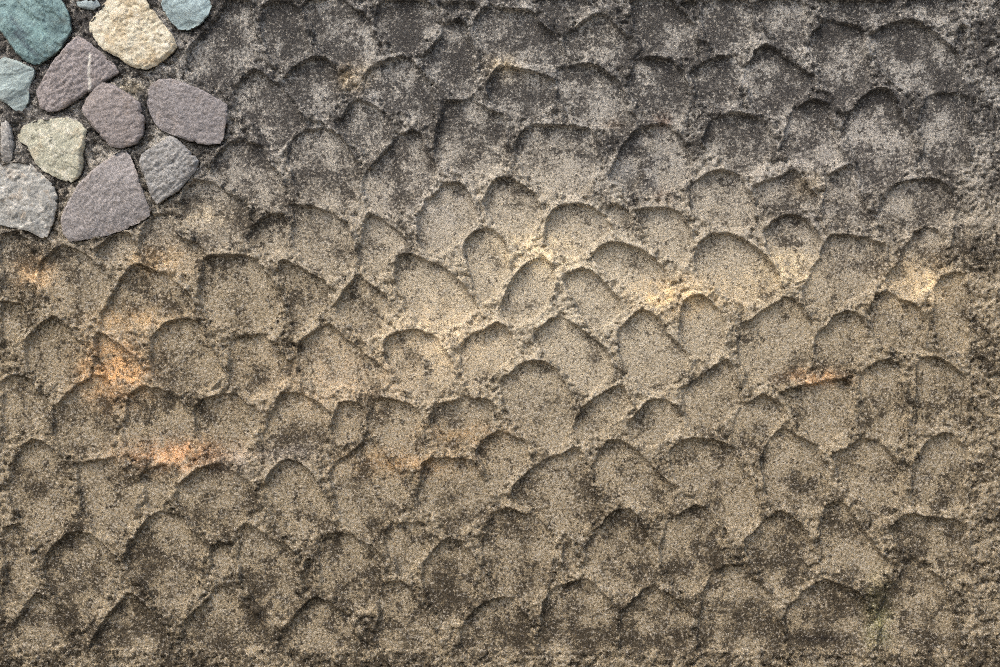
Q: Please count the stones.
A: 13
